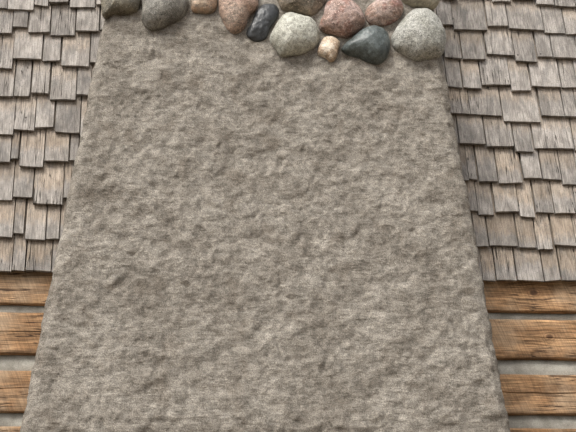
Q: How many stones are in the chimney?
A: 13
